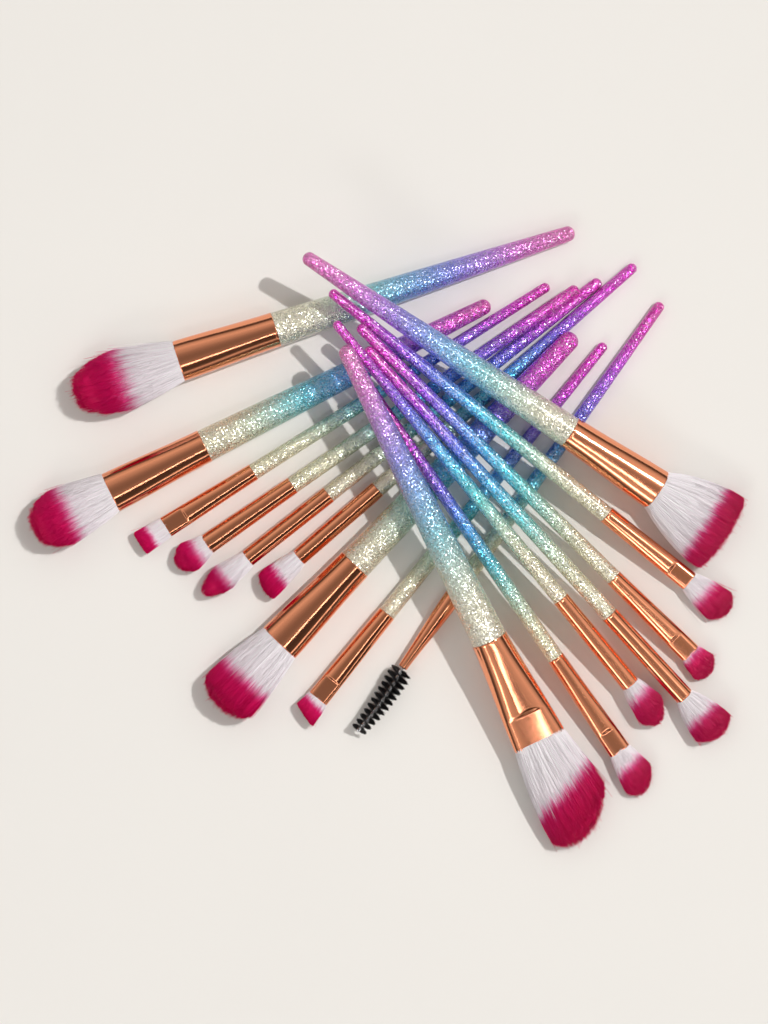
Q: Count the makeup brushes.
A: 16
